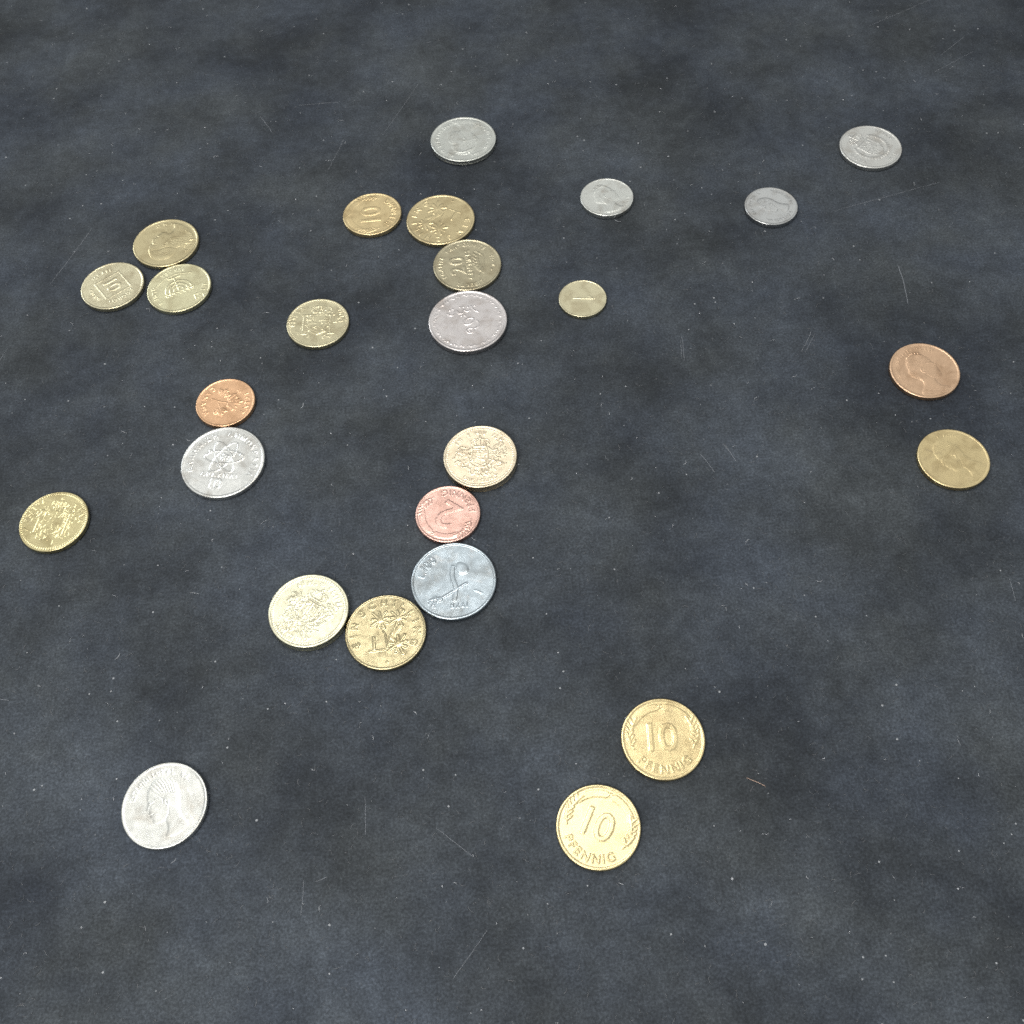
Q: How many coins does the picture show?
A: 26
